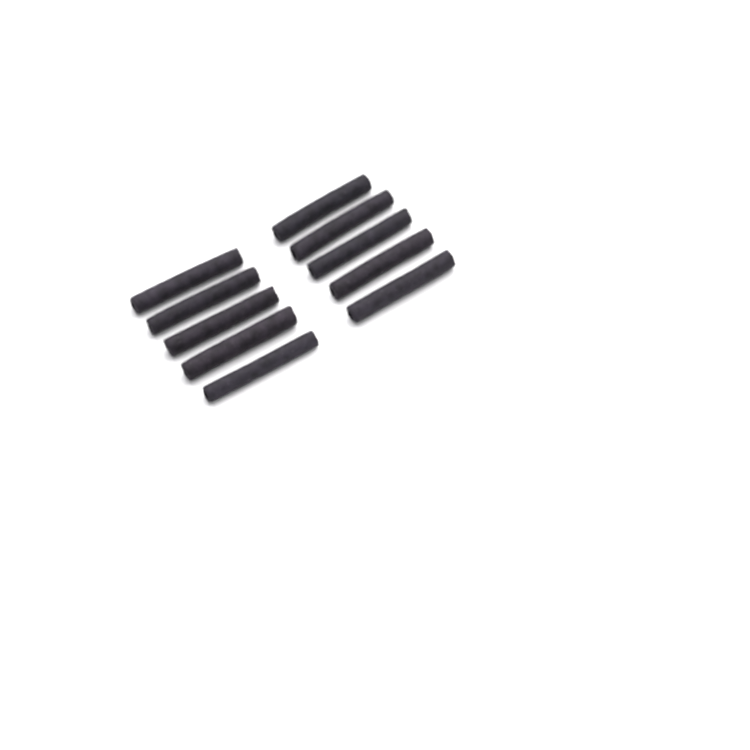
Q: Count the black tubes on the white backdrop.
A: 10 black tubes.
